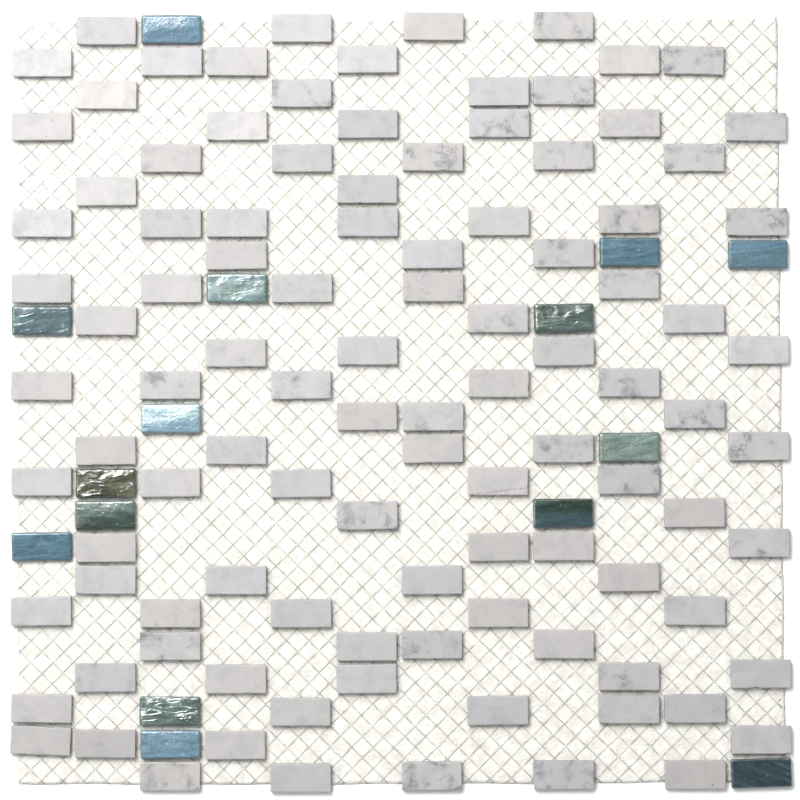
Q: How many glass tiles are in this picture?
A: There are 15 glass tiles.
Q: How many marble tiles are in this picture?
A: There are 105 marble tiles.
